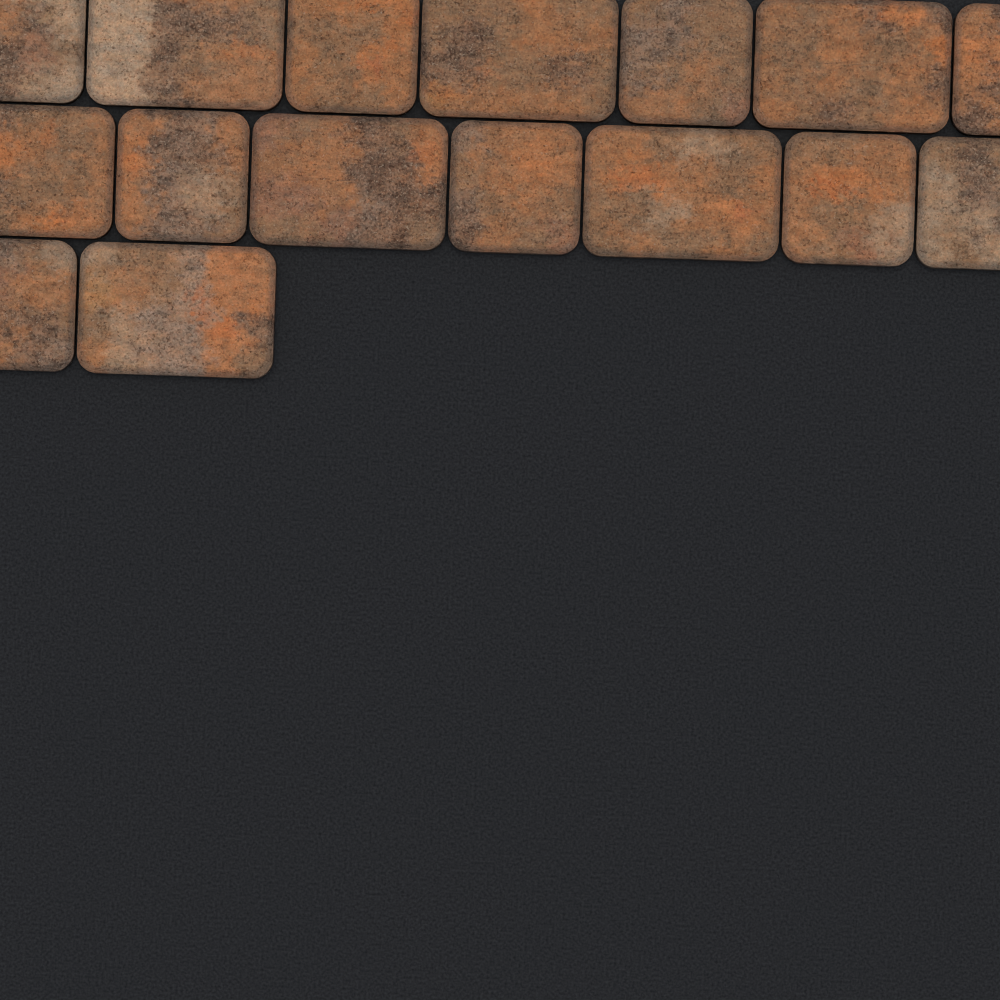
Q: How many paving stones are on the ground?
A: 16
